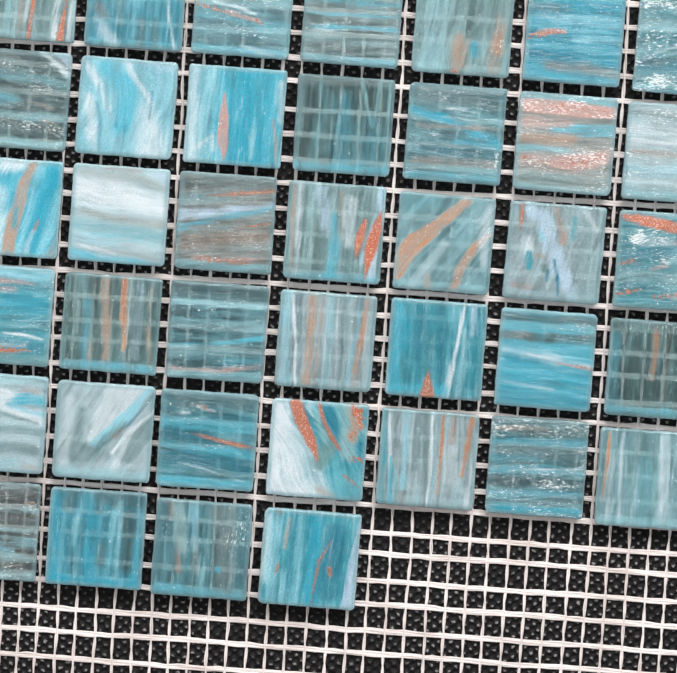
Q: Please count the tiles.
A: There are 39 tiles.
